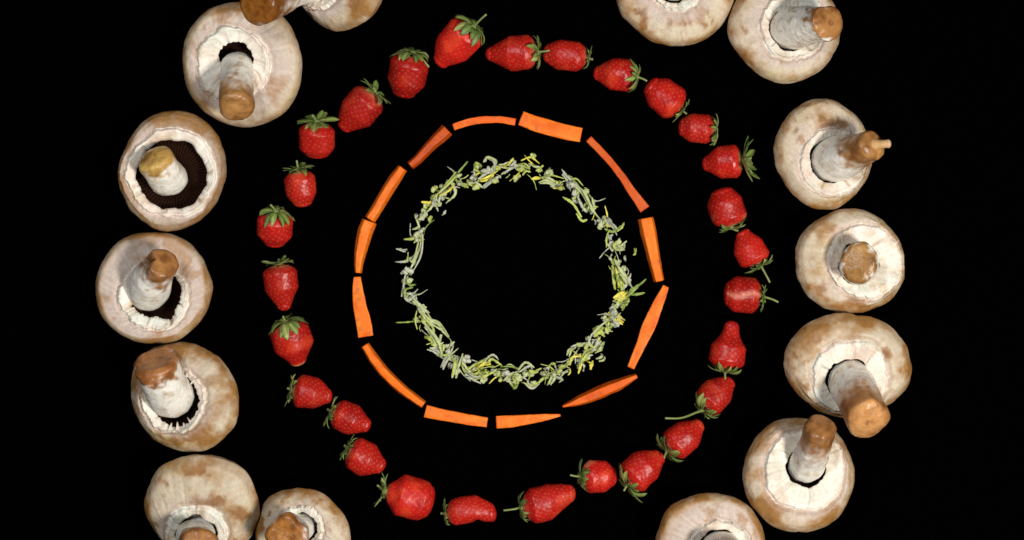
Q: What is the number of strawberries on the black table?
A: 28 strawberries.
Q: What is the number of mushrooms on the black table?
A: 14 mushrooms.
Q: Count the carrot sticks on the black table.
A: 13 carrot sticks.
